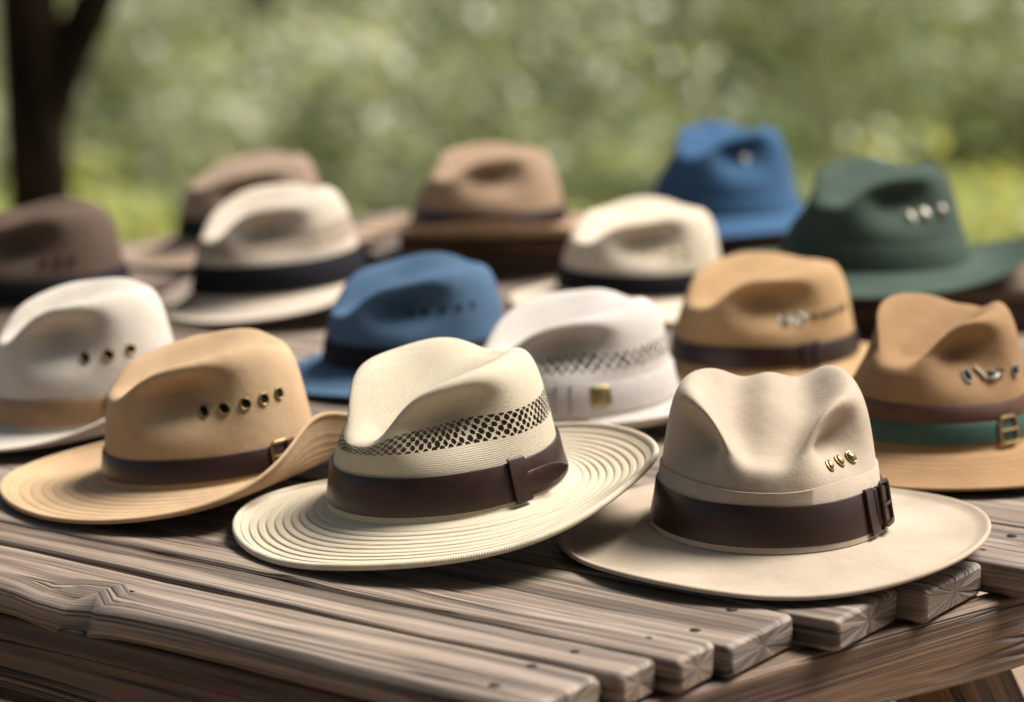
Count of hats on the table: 15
